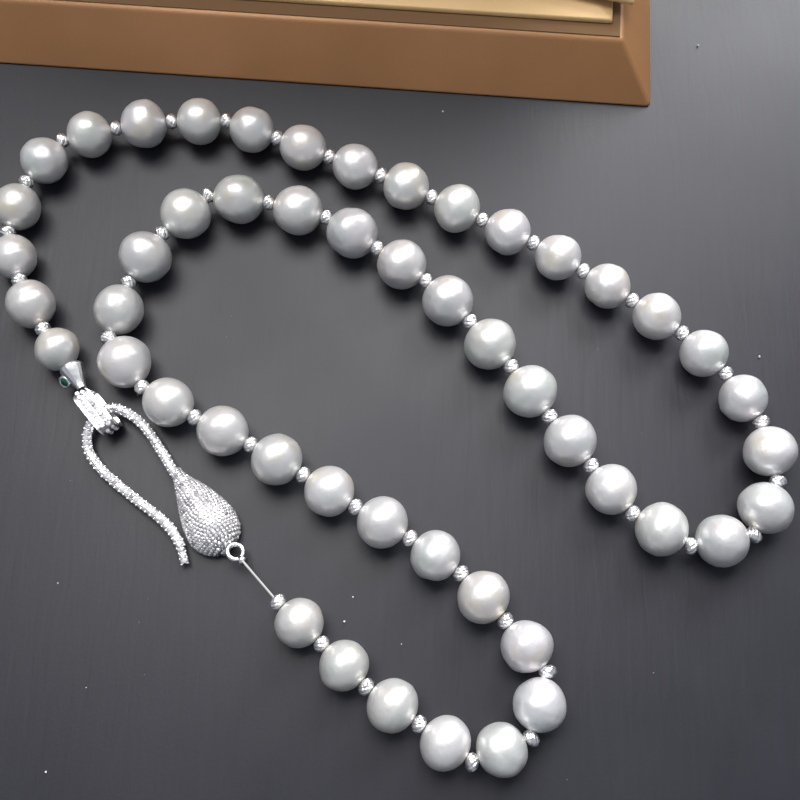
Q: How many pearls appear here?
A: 50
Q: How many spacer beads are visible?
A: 50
